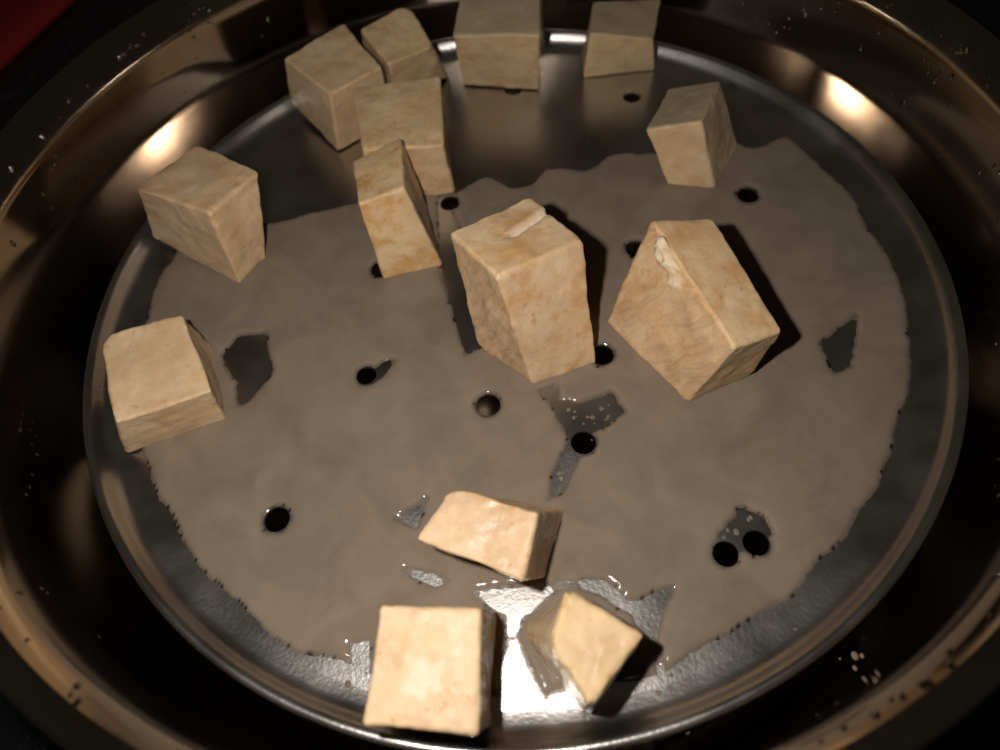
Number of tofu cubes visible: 14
